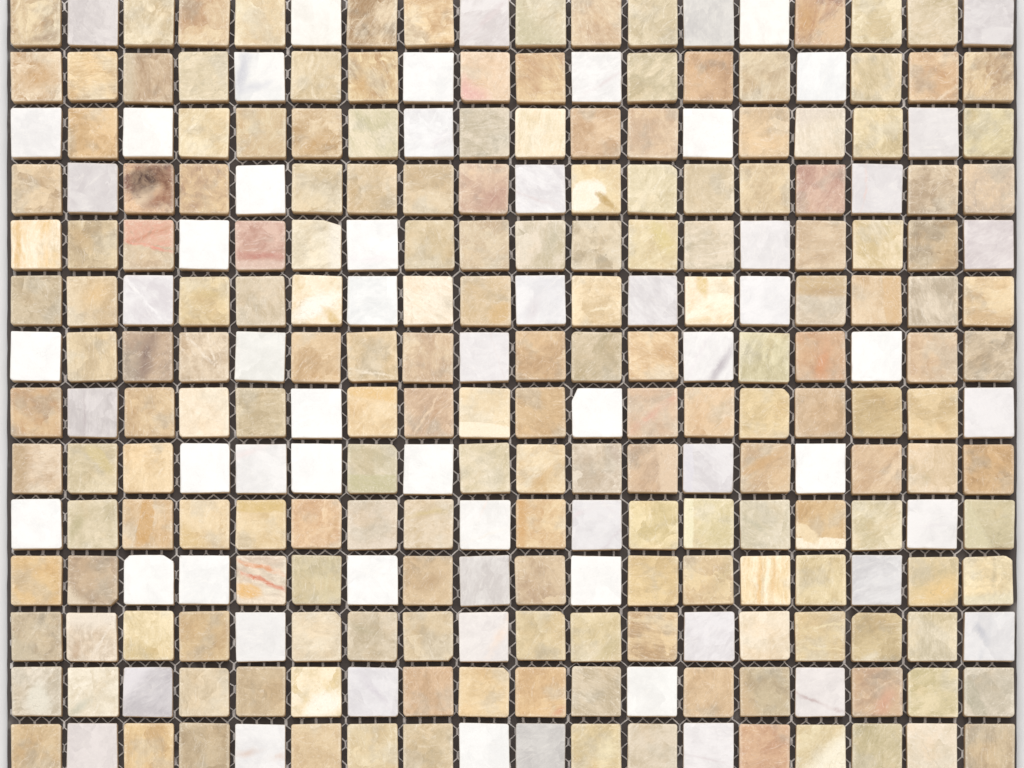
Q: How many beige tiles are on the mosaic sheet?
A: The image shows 186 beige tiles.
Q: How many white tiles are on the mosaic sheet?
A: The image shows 66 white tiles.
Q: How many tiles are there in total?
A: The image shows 252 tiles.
